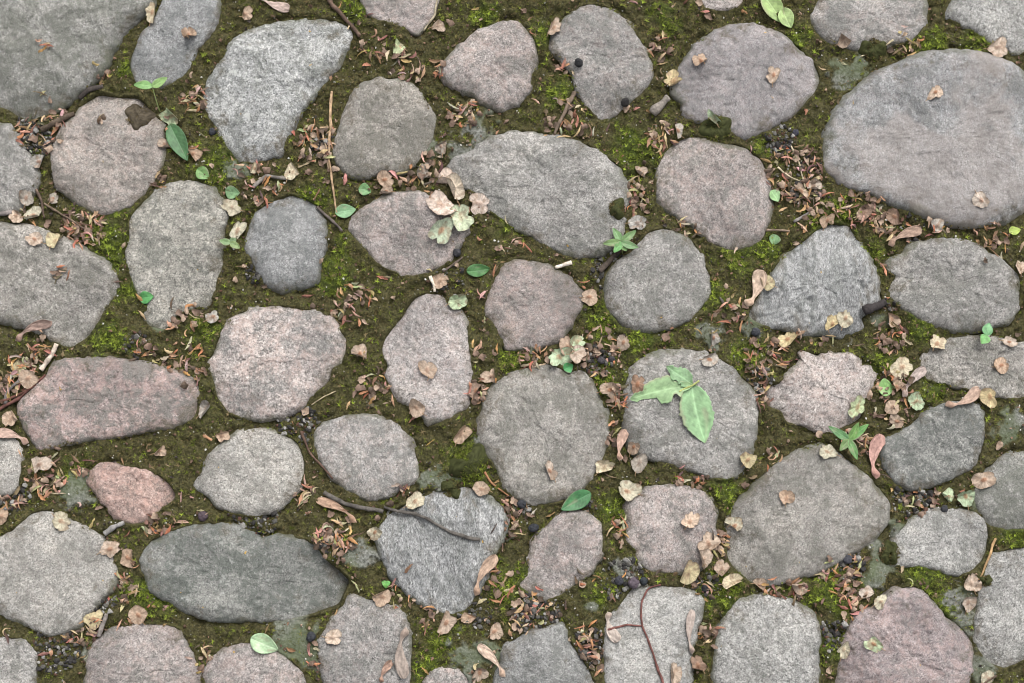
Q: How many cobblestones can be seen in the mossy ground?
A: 54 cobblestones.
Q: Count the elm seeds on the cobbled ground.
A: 133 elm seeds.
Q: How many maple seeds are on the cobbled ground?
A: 16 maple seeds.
